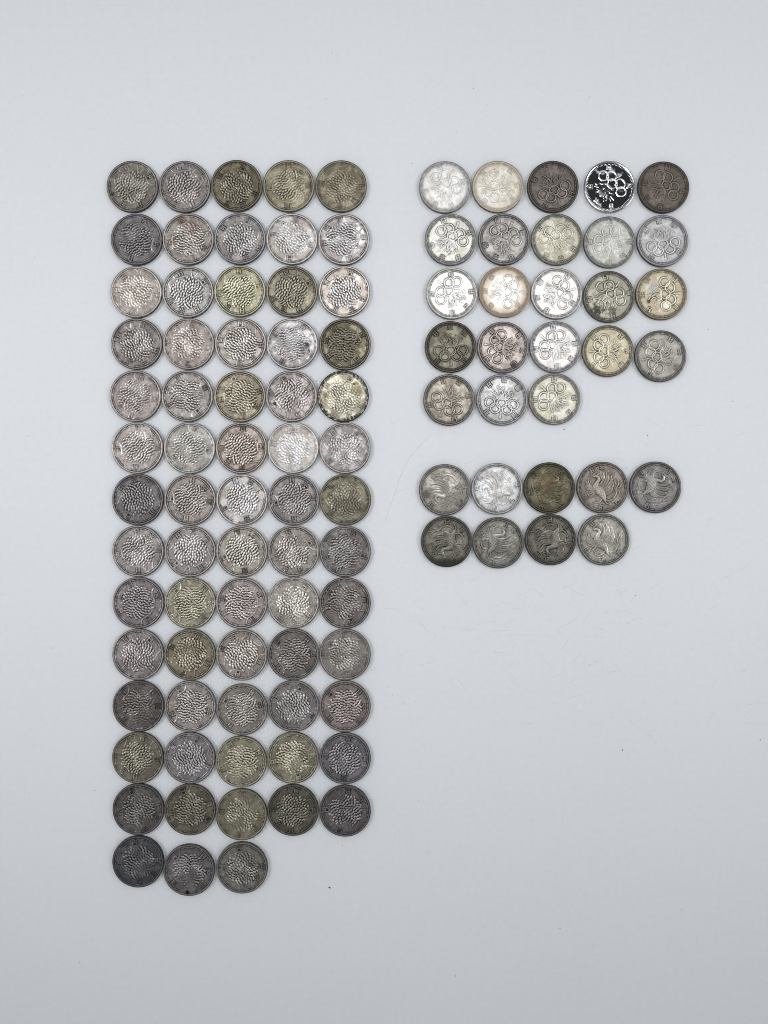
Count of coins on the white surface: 100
